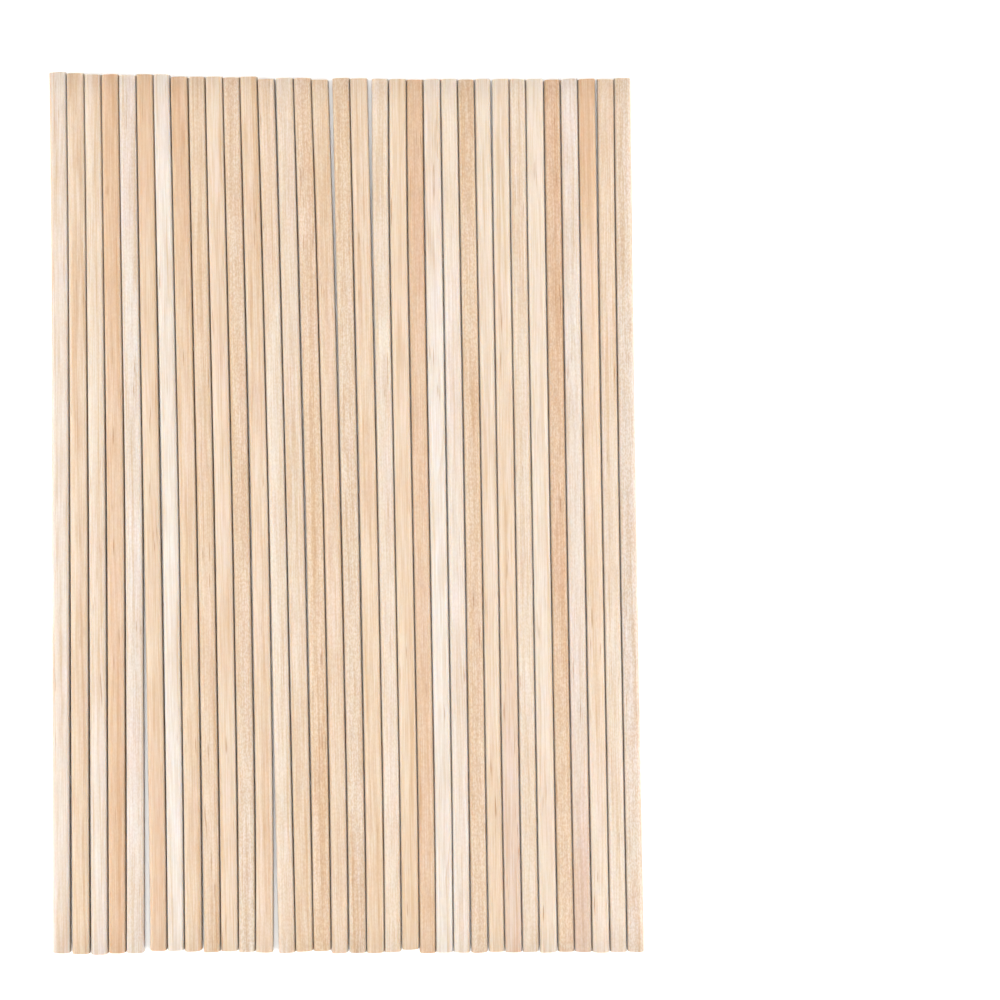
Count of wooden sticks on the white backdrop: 33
